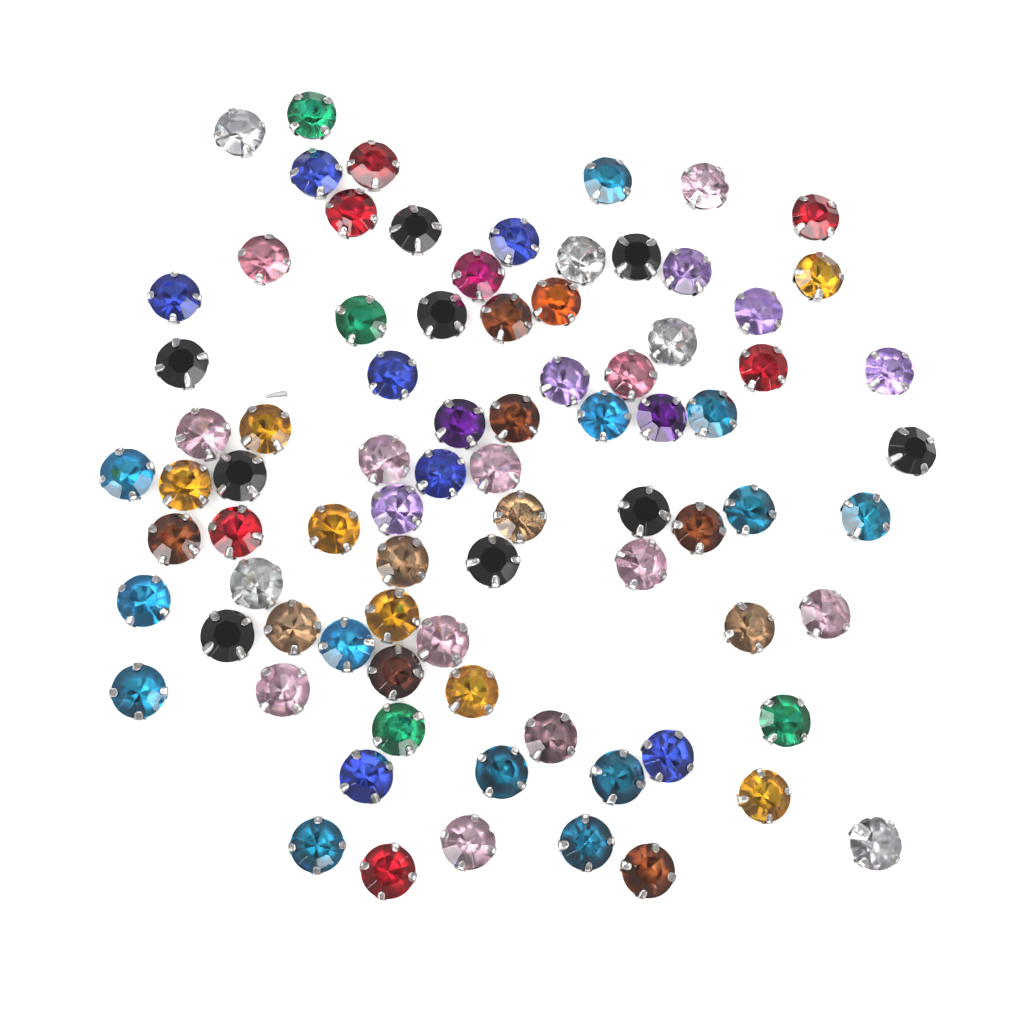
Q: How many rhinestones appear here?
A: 82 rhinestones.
